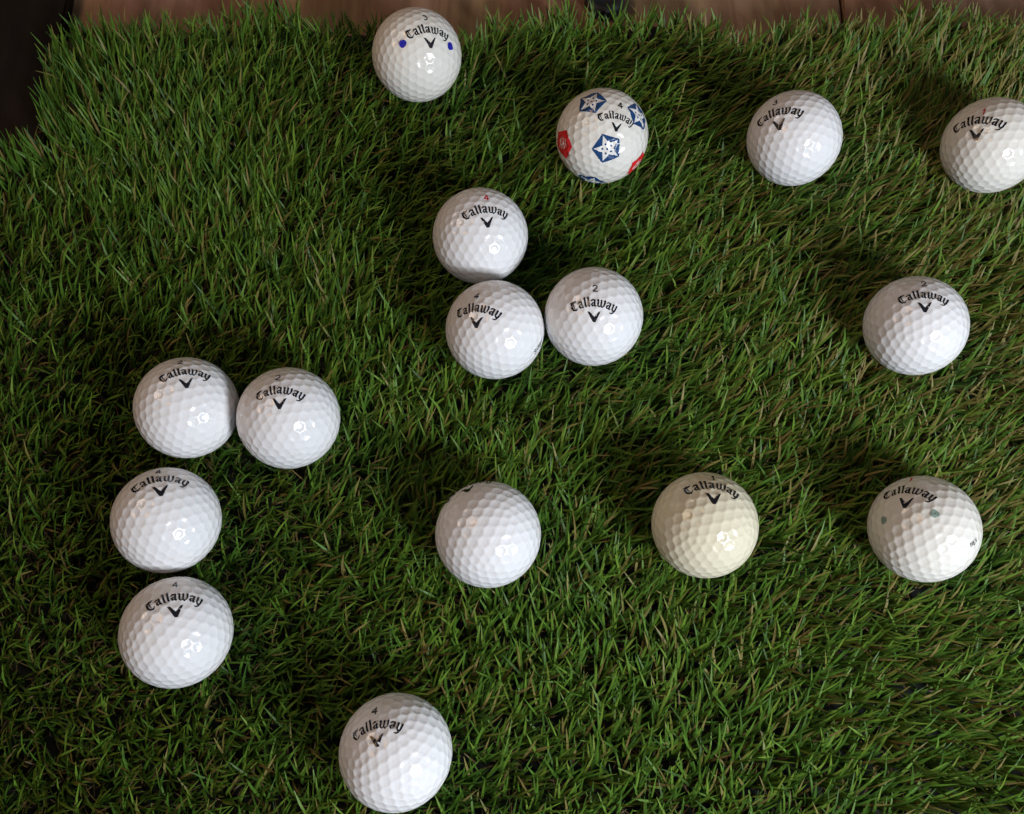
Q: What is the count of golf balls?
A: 16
